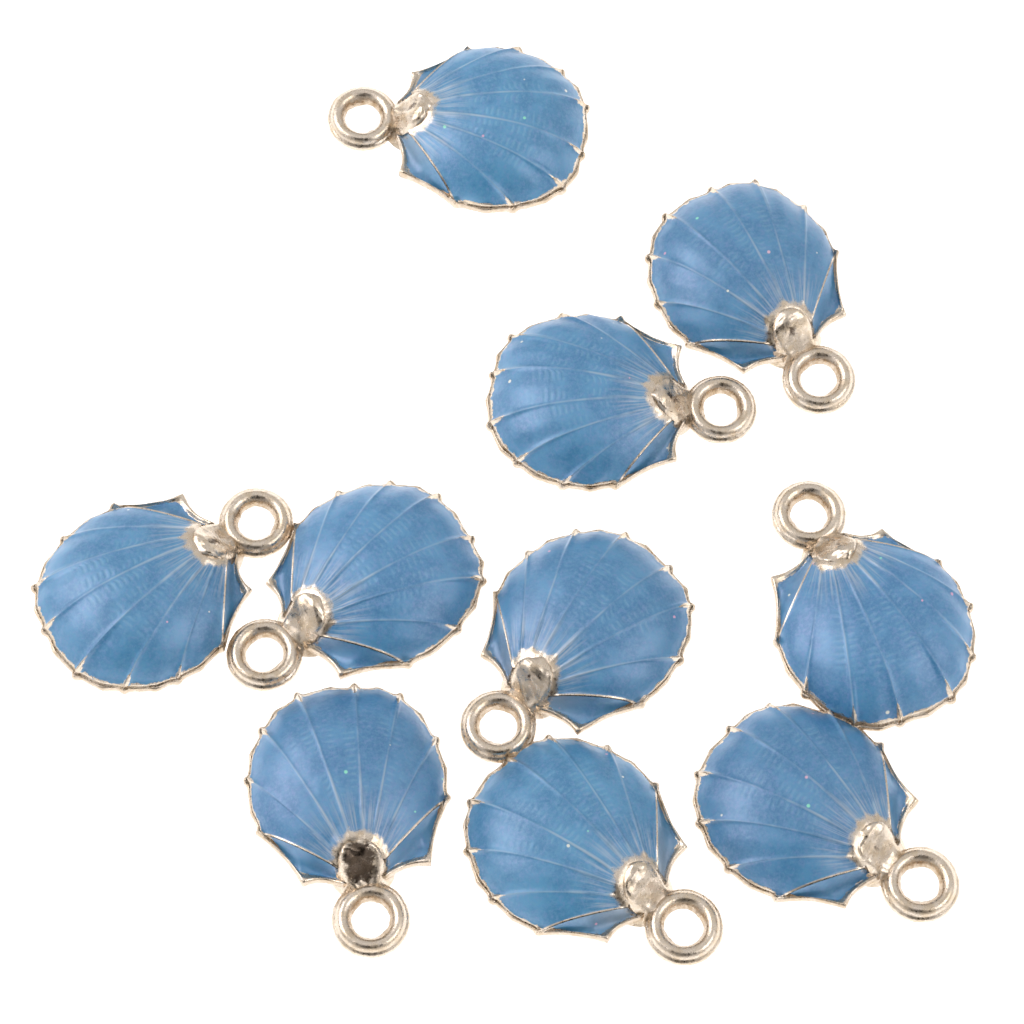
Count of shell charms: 10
